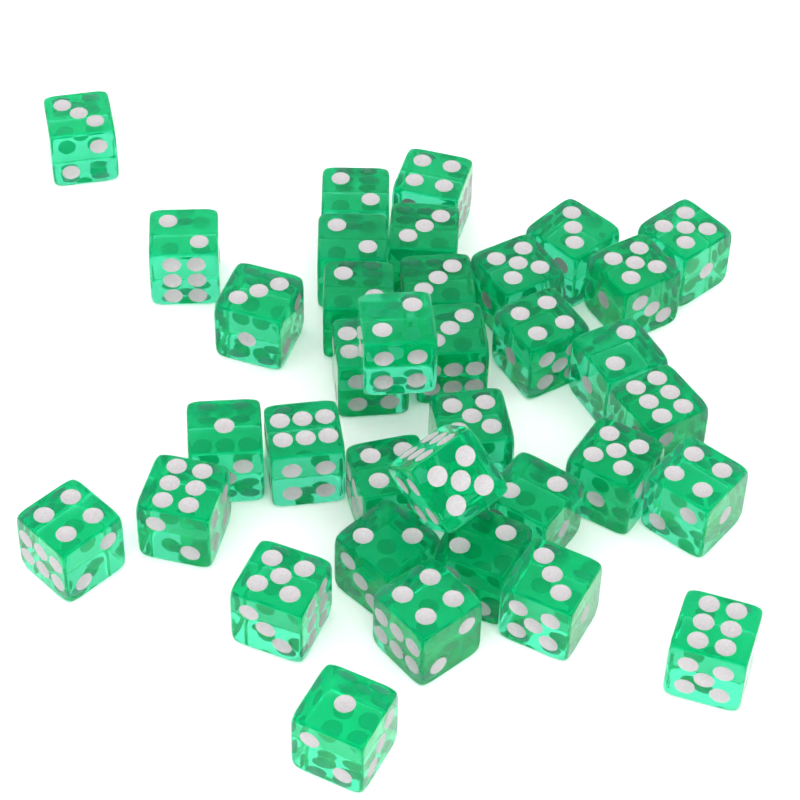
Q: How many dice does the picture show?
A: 36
